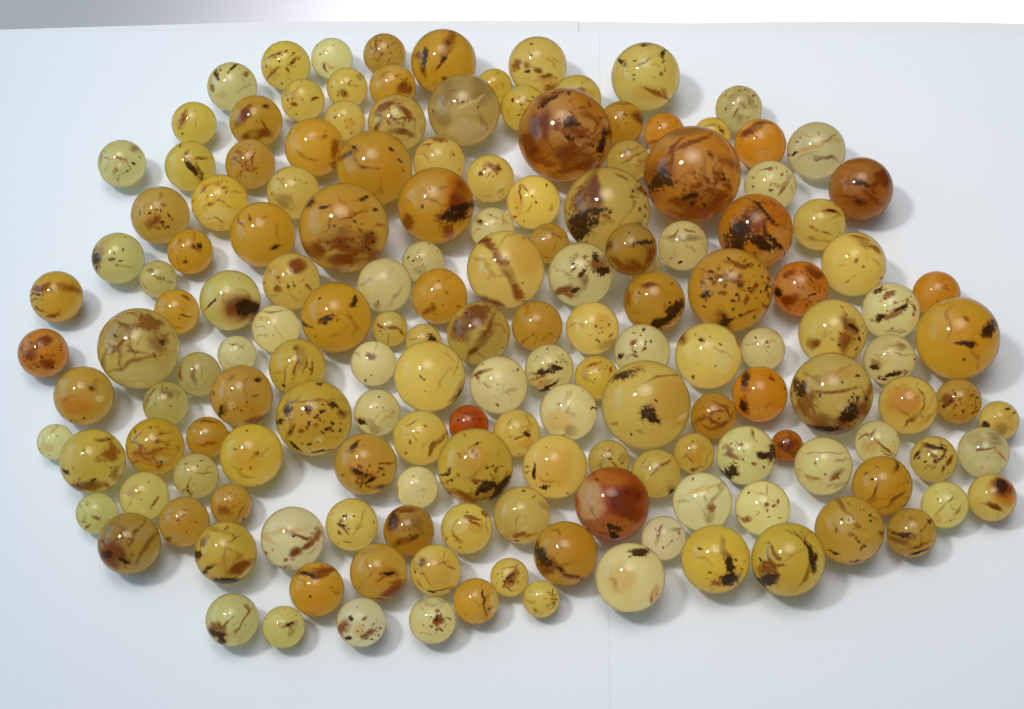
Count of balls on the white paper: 161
